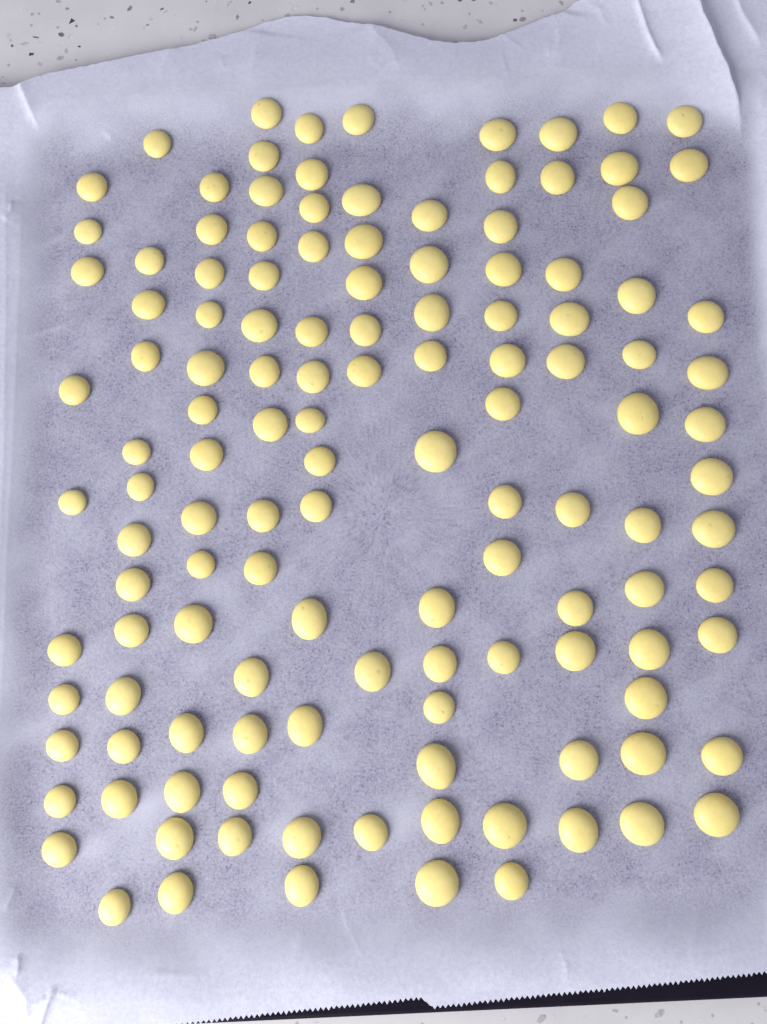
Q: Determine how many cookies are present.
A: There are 128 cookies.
